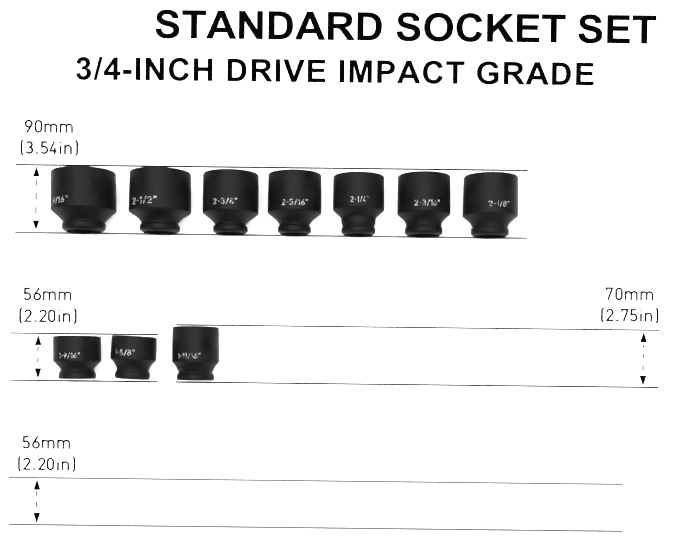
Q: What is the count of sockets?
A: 10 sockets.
